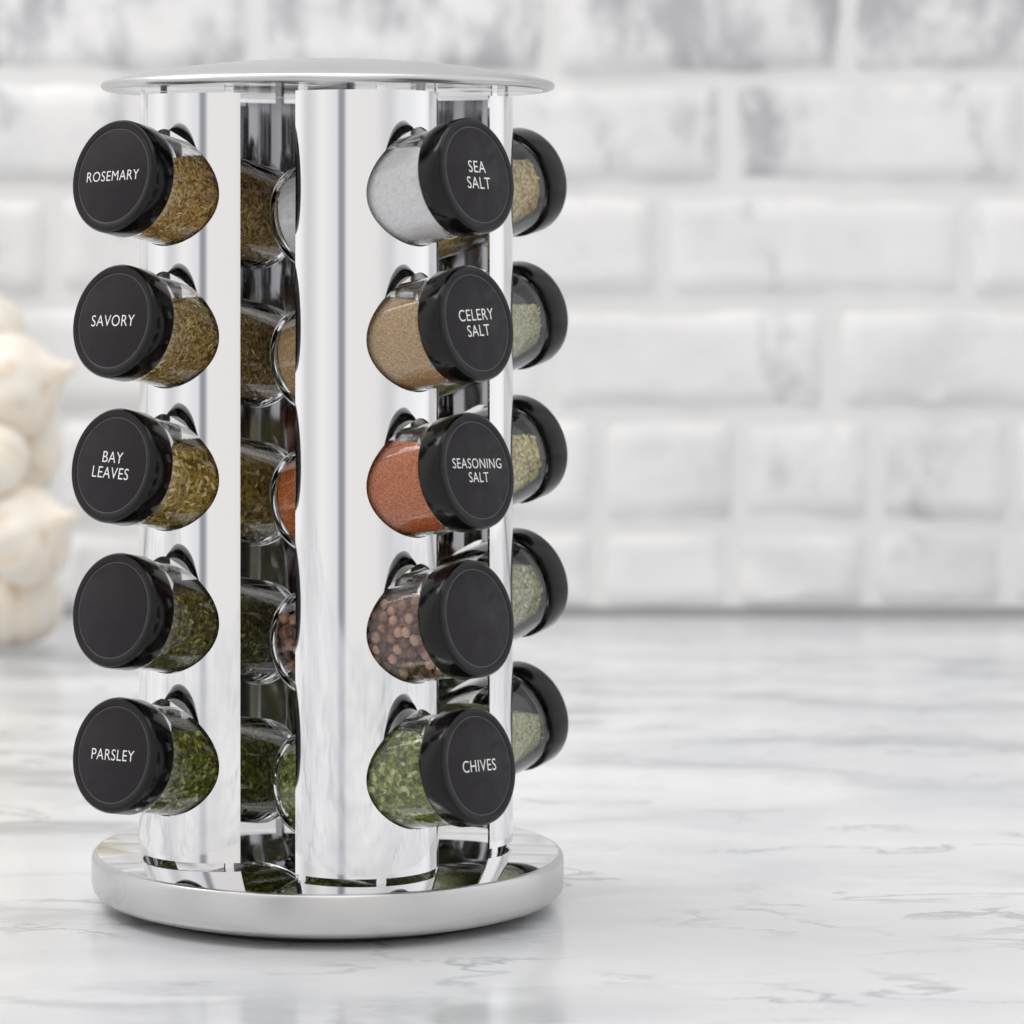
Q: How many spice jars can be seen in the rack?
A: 15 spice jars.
